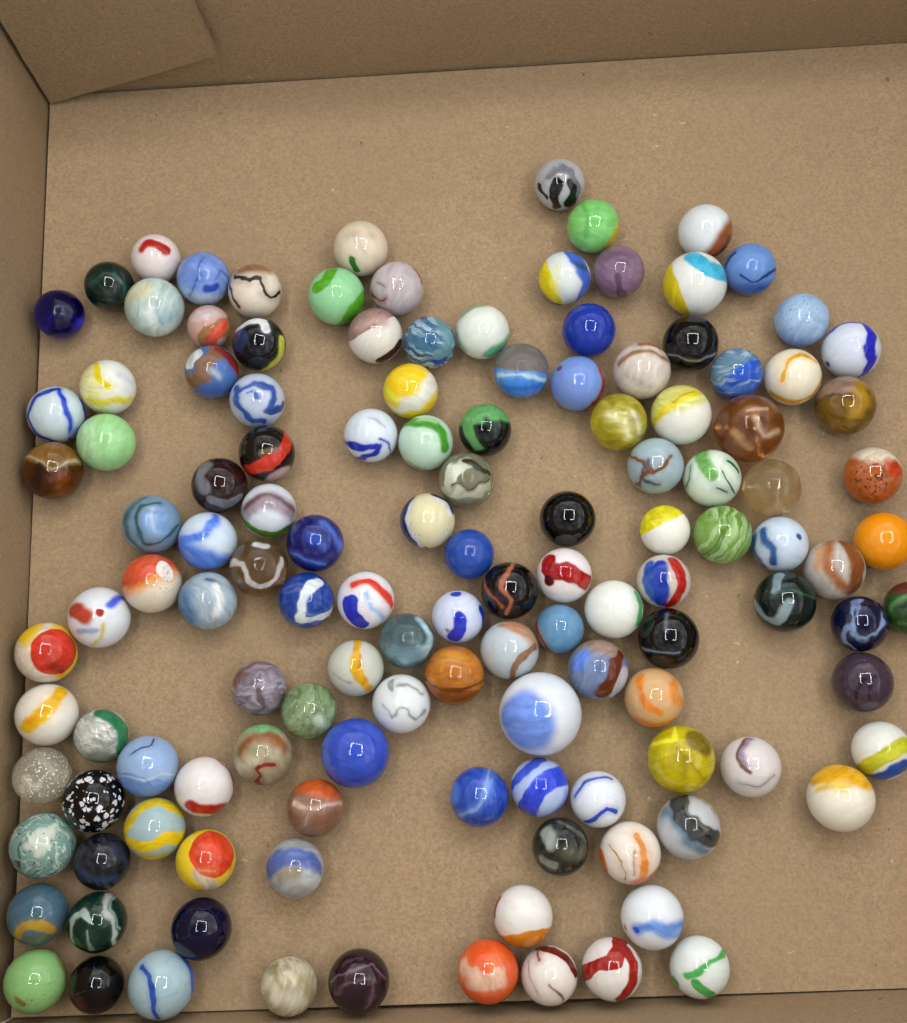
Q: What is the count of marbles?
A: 129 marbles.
